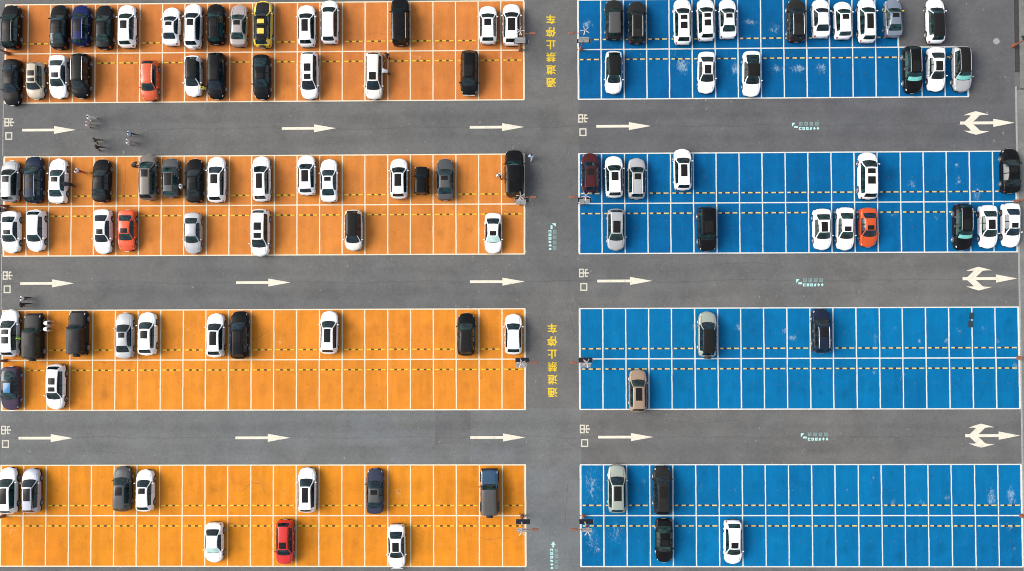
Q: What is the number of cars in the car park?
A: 109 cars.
